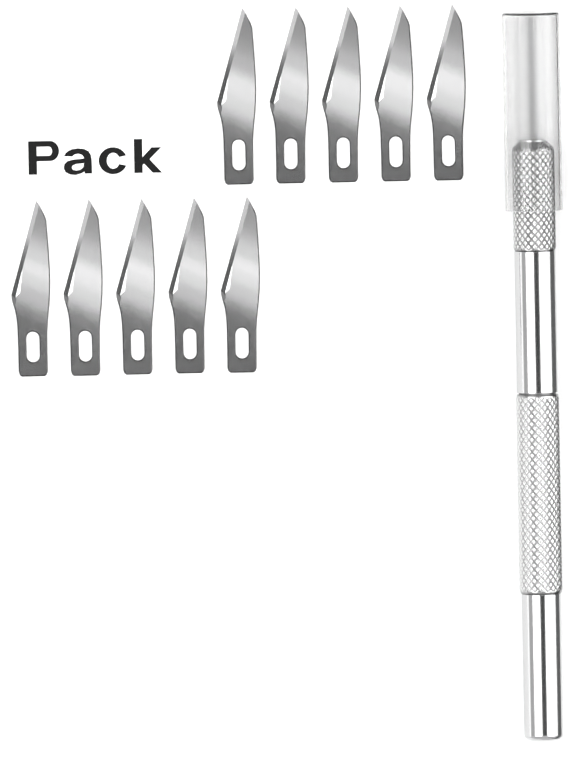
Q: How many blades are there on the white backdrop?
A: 10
